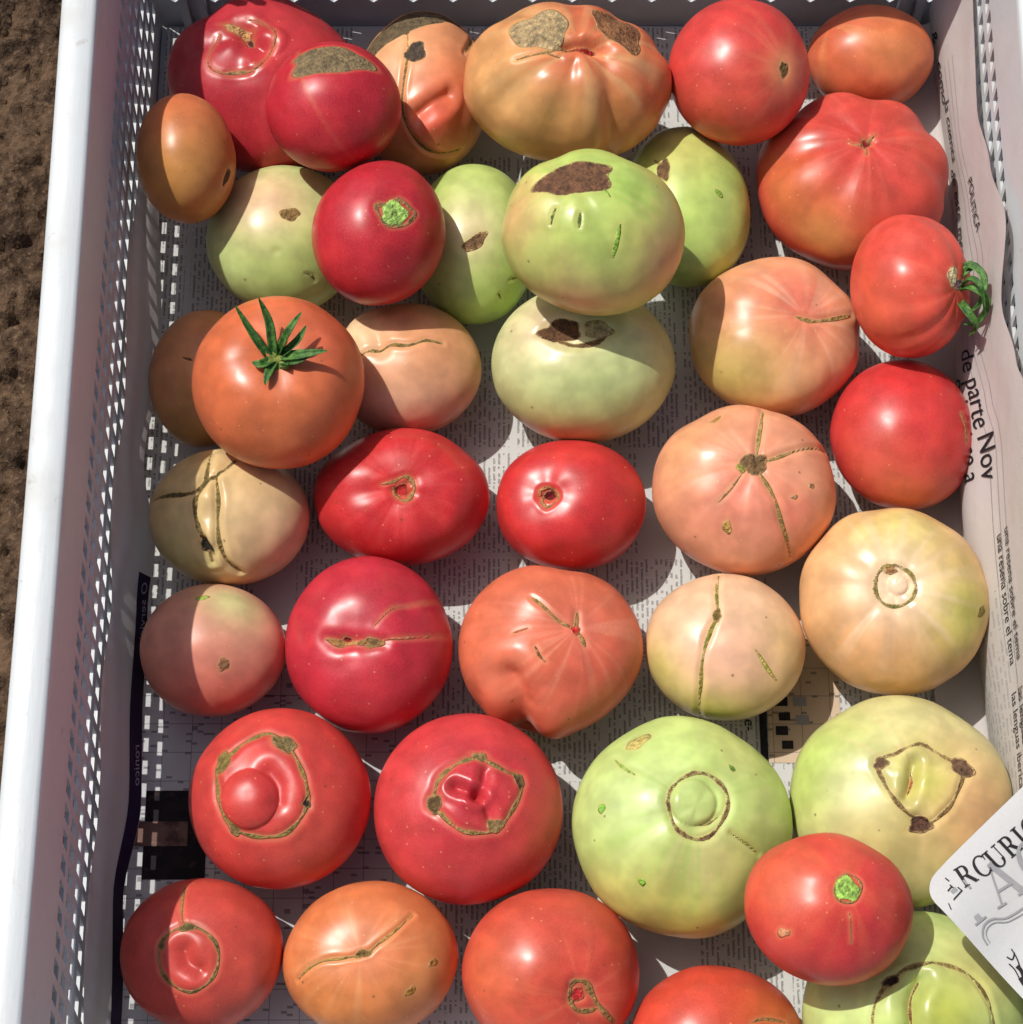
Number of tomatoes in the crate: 39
